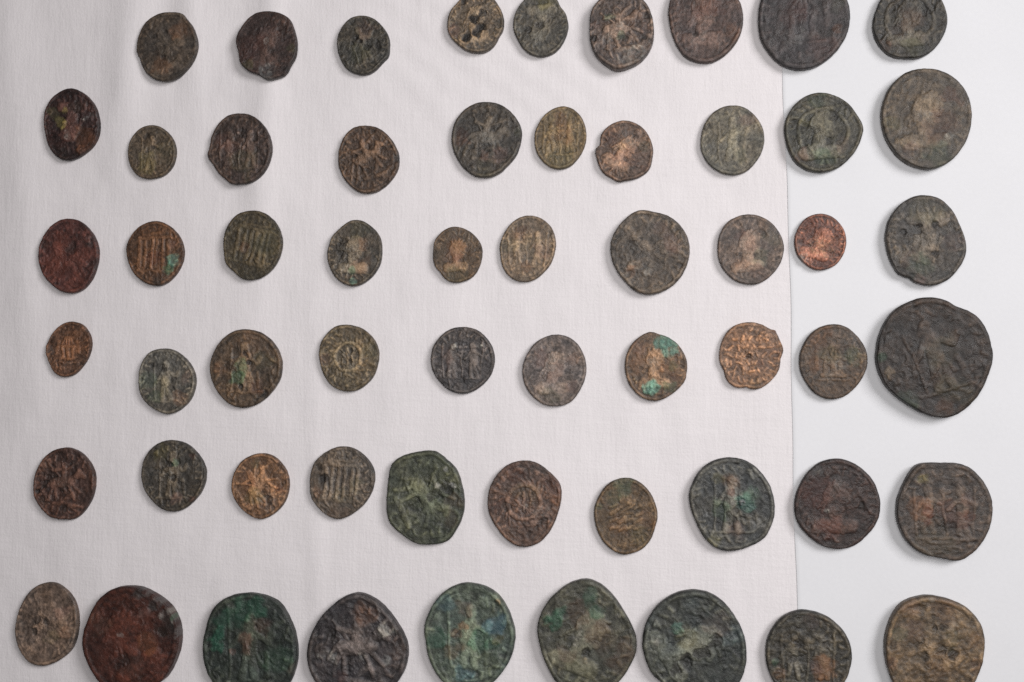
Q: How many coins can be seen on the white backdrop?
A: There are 58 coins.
